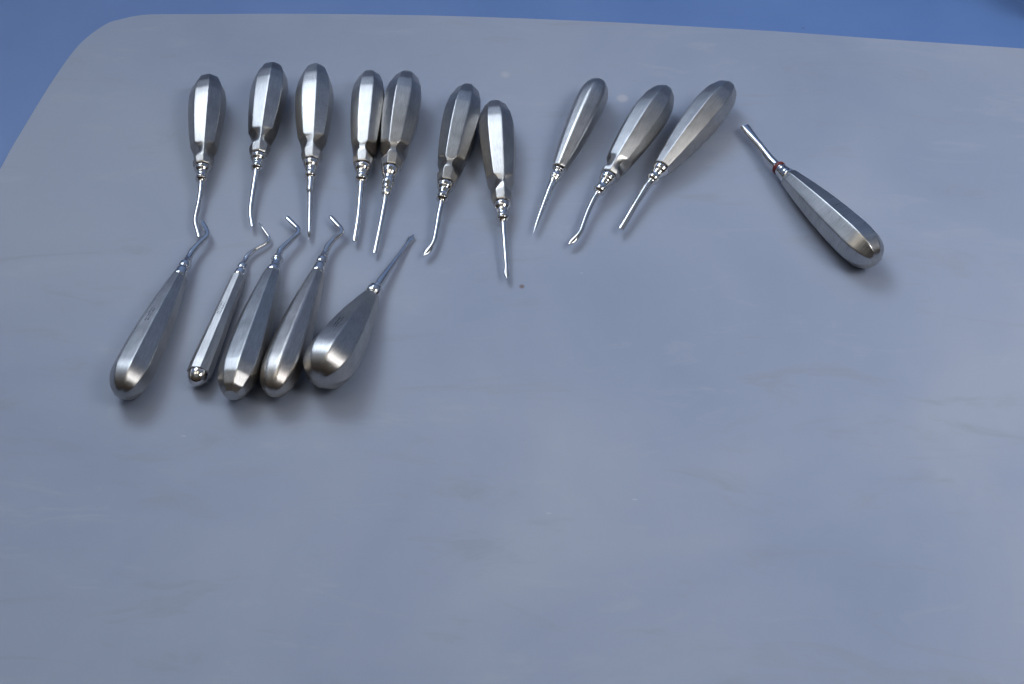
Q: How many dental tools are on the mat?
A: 16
